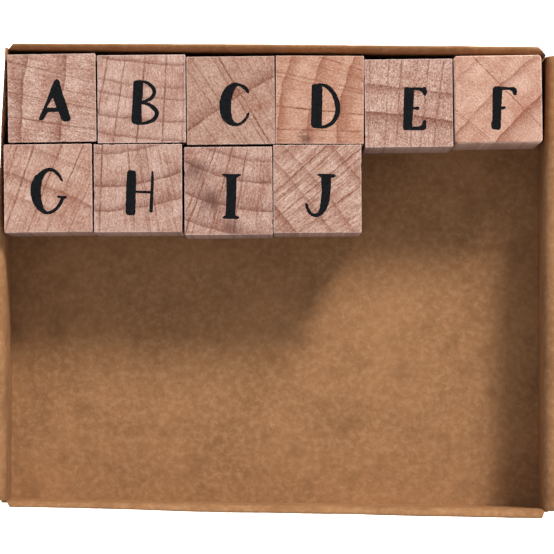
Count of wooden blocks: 10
